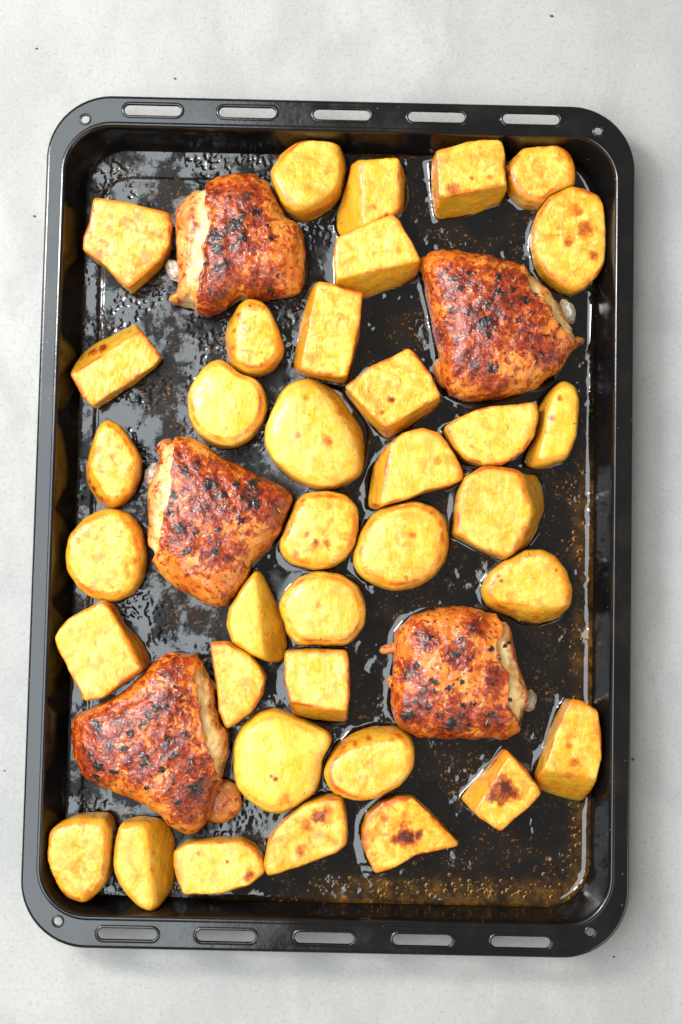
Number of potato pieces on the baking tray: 36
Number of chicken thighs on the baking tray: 5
